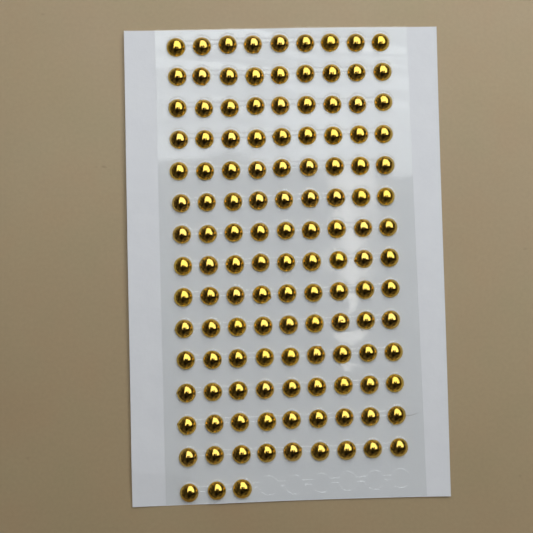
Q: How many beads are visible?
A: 129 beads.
